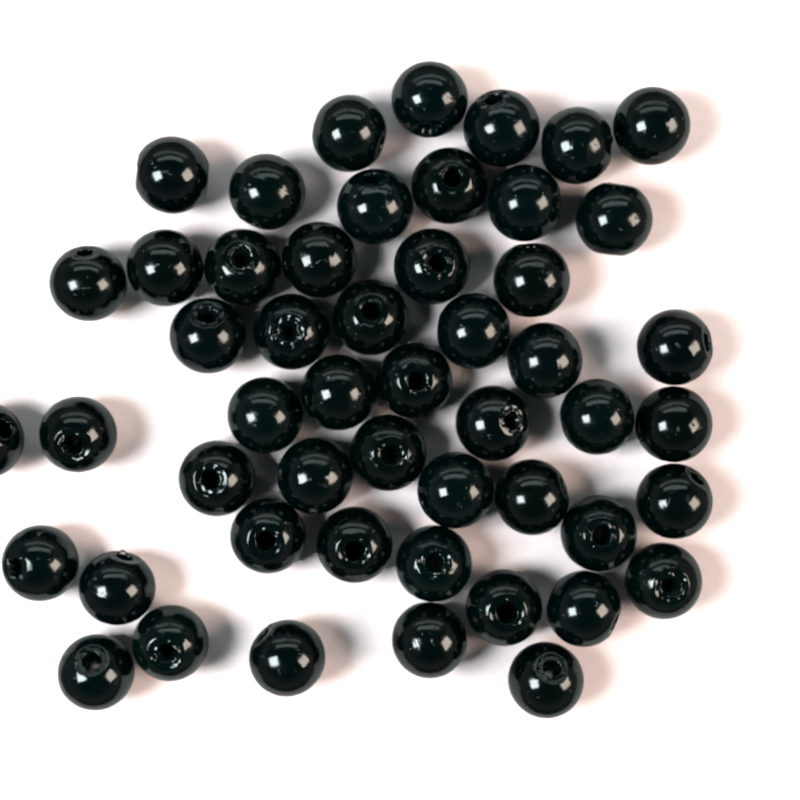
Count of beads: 51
